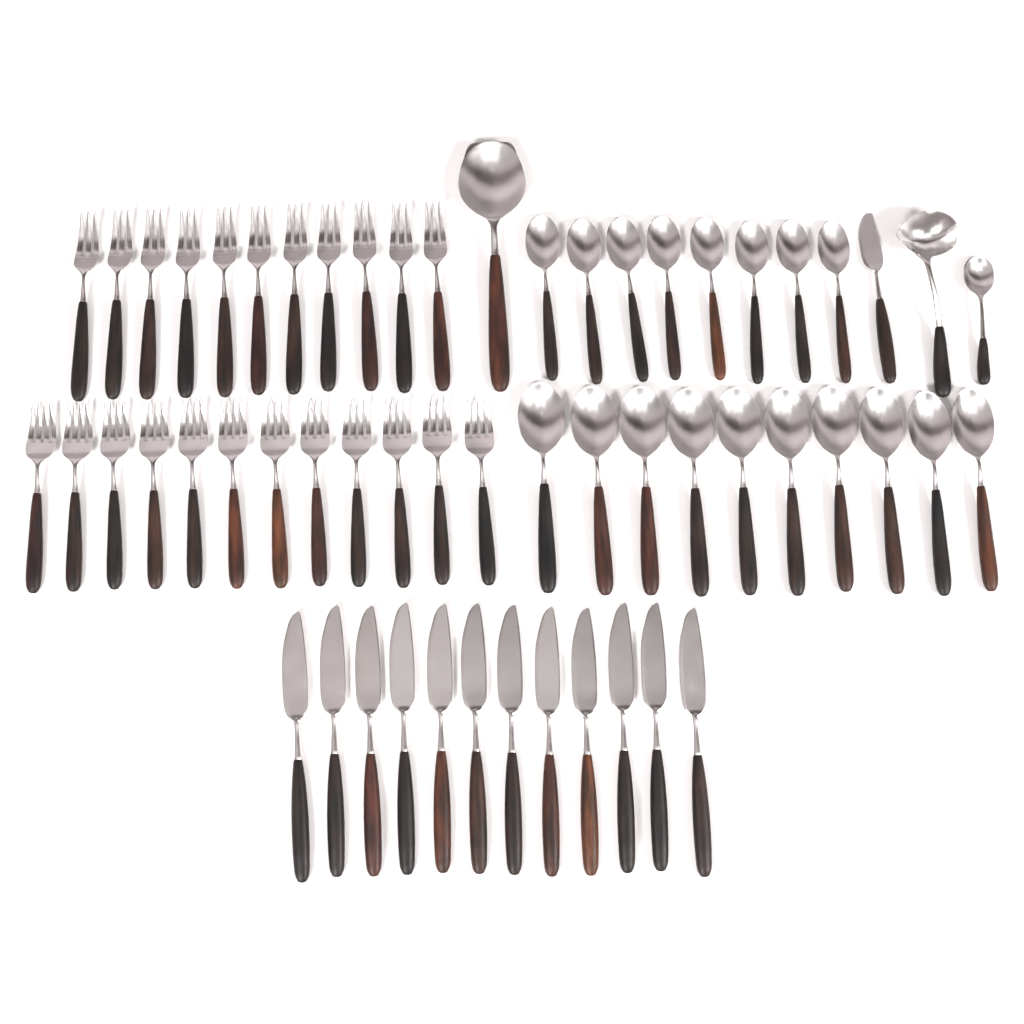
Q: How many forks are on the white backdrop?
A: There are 23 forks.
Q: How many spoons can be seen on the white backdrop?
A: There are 20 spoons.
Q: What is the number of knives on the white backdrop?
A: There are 13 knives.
